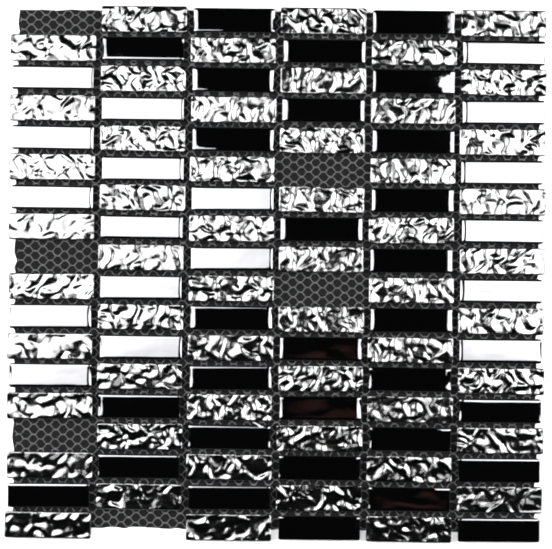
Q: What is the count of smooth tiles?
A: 48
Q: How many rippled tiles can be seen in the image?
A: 54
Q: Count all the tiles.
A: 102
